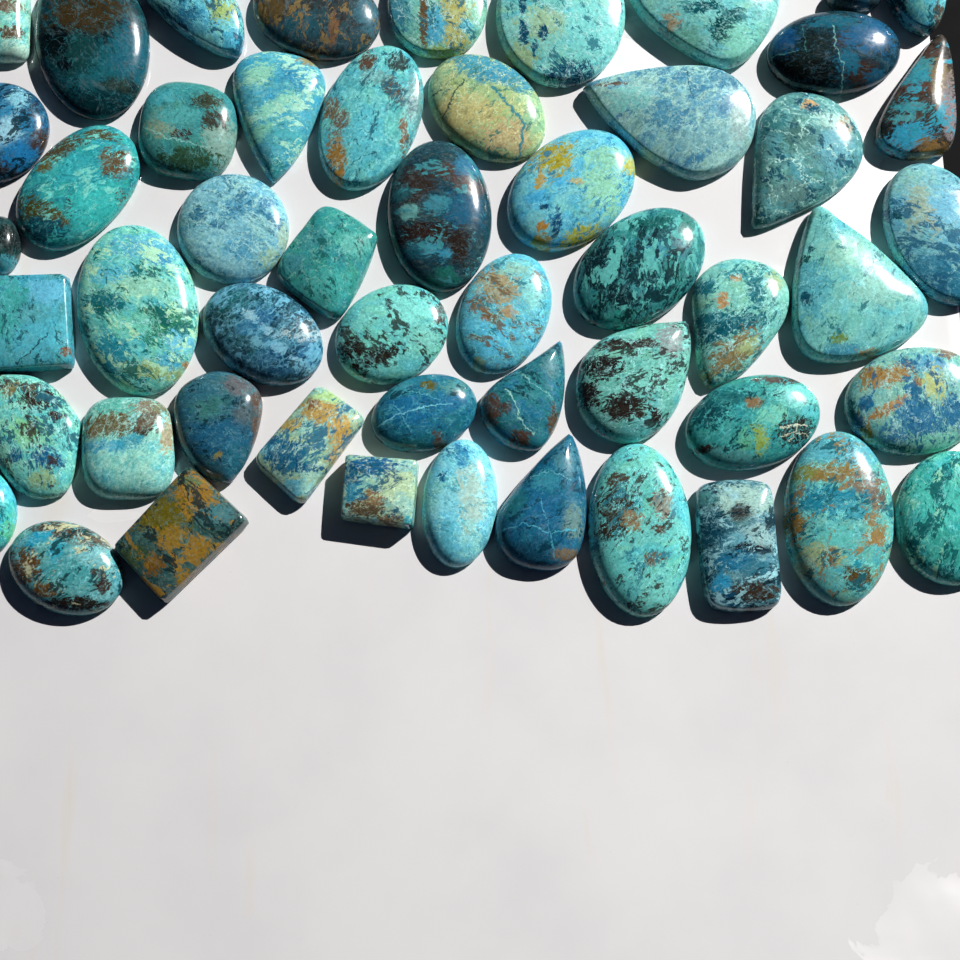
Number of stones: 52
